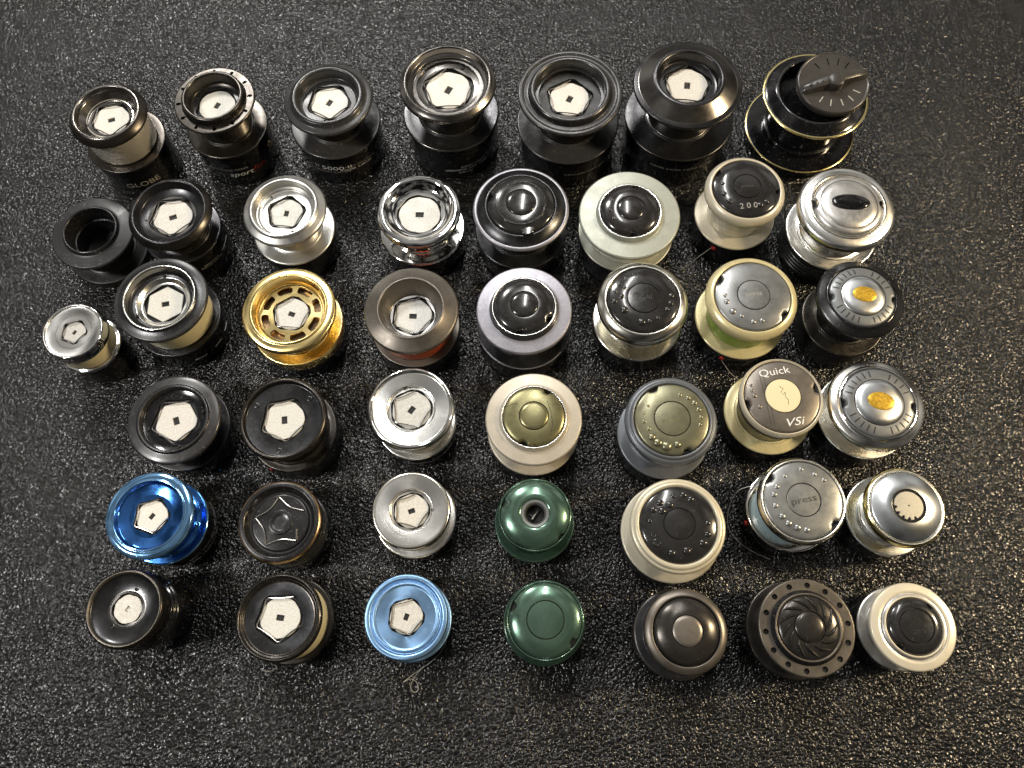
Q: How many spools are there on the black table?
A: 44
